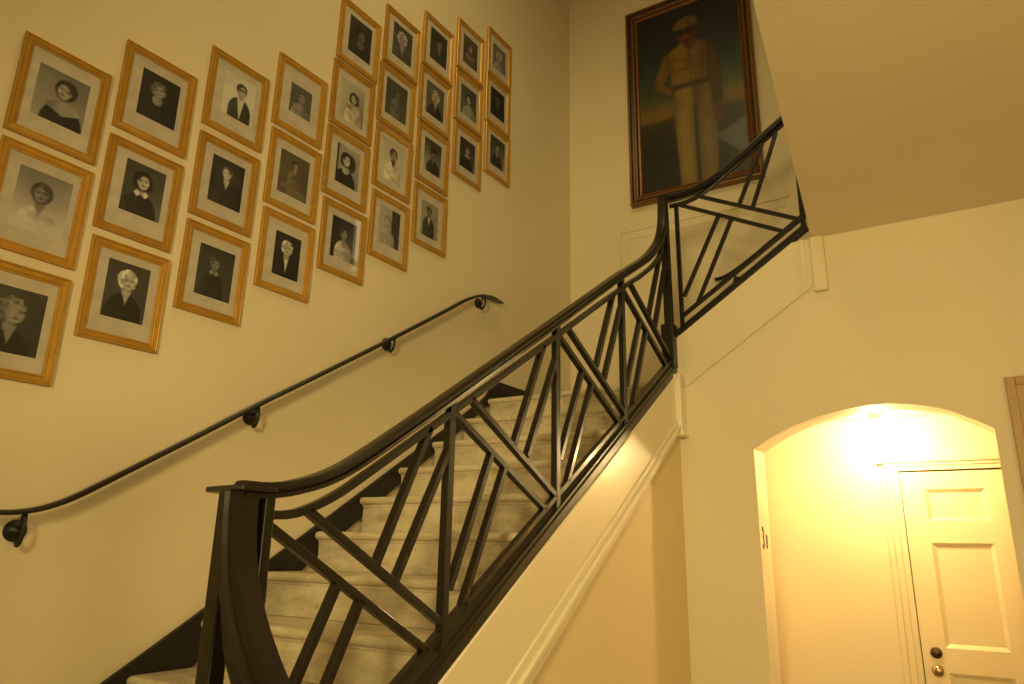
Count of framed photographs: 30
